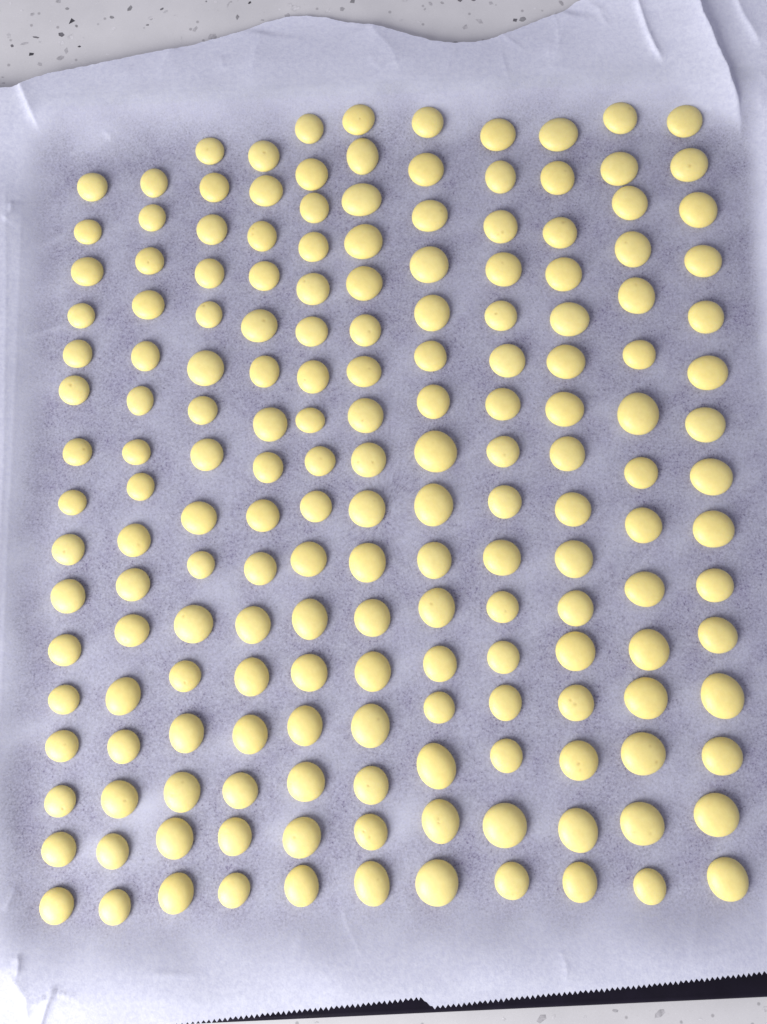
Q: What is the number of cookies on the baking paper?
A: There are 176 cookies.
